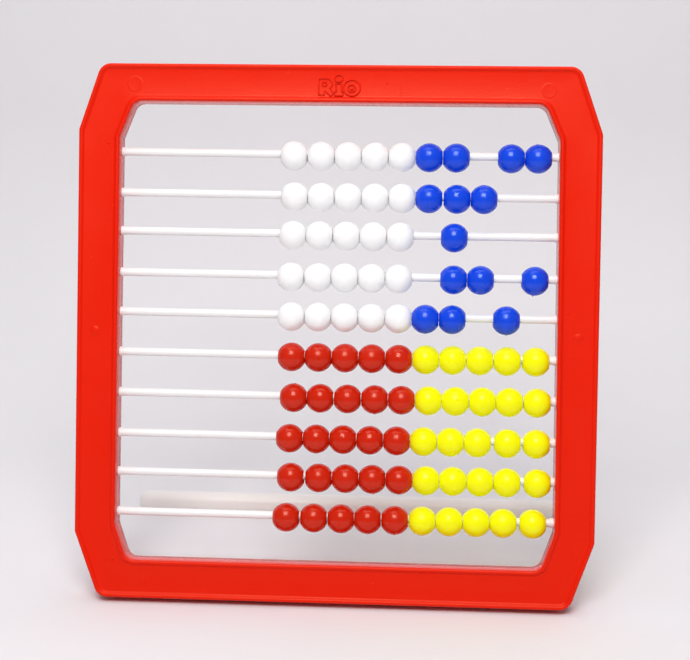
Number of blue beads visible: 14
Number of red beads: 25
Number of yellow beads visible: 25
